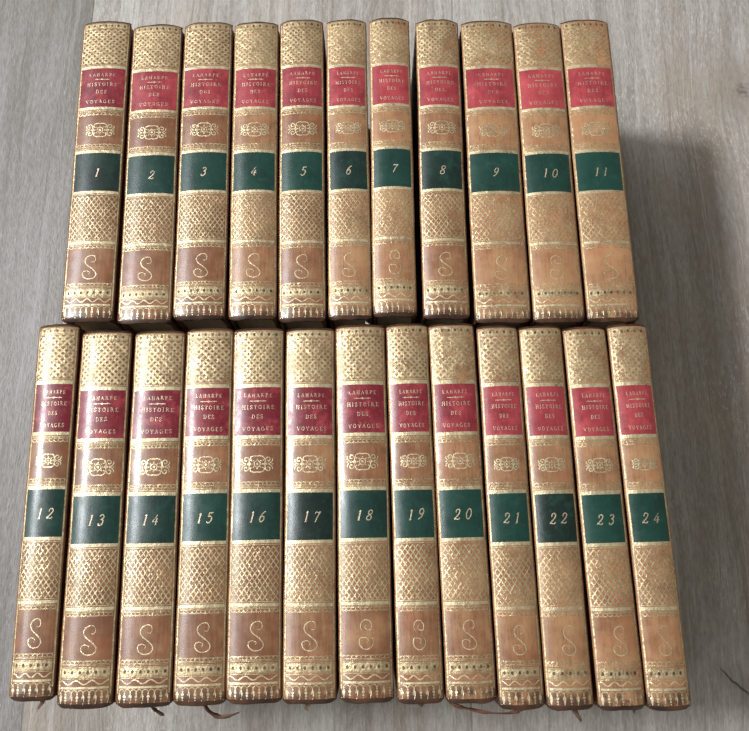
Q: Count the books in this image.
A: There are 24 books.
